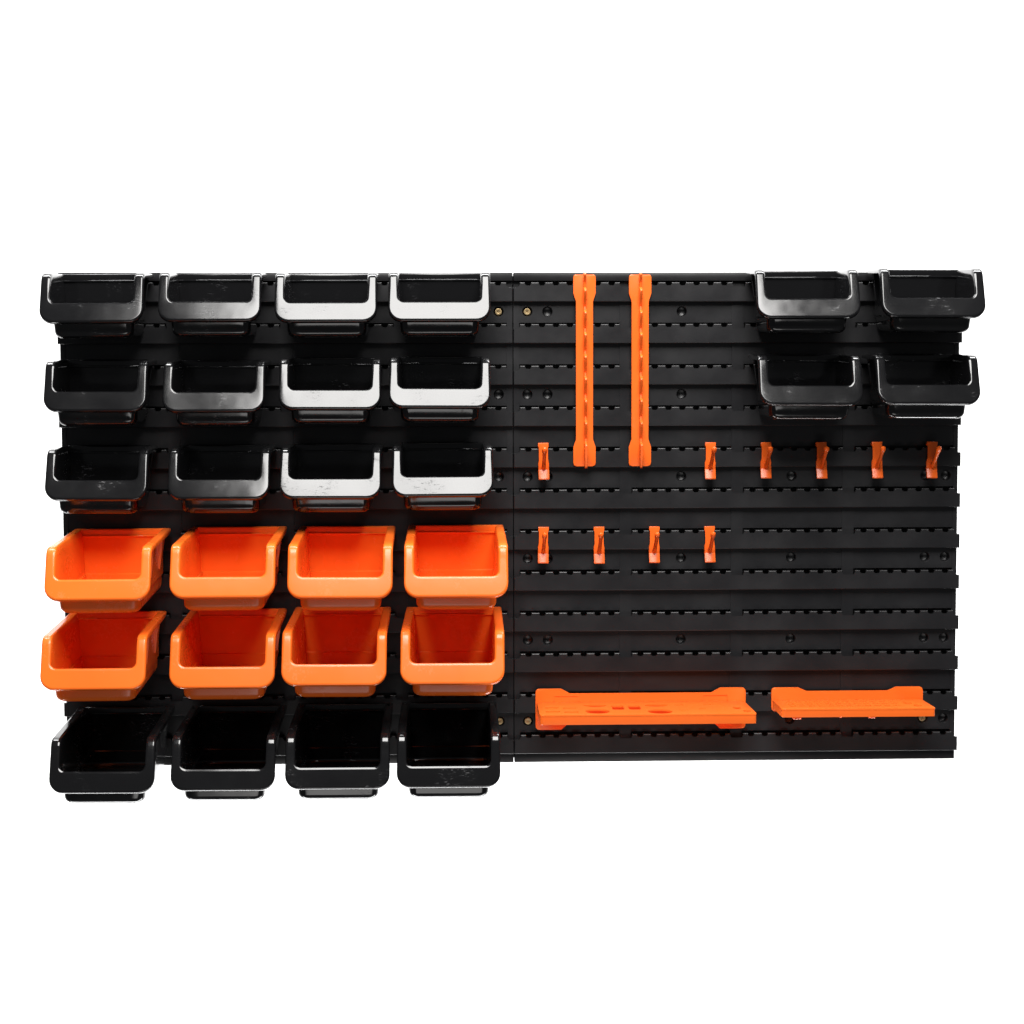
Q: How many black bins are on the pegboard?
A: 20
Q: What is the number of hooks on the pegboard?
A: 10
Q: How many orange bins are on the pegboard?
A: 8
